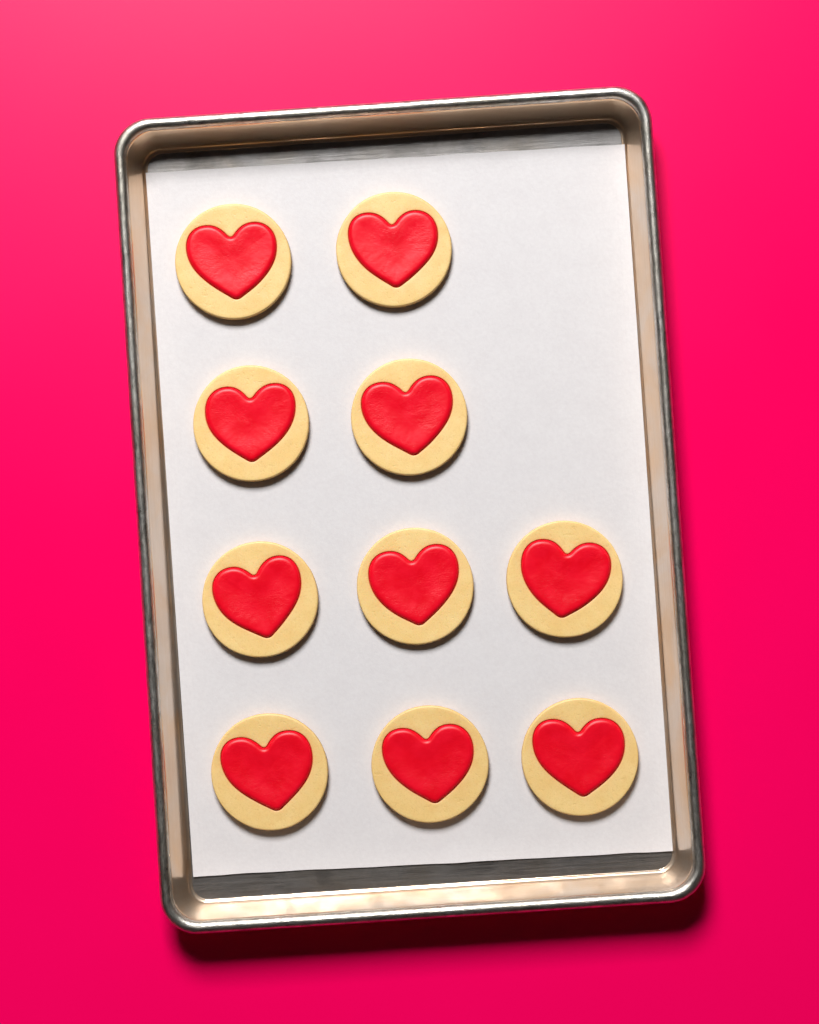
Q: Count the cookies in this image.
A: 10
